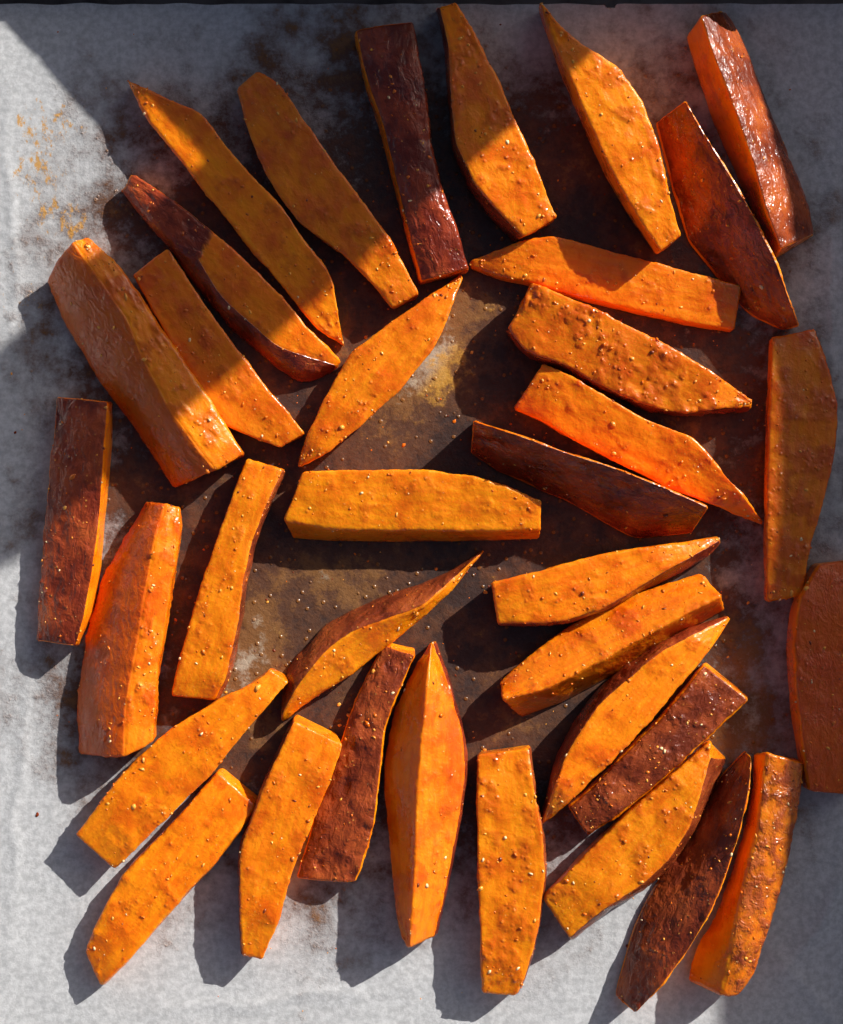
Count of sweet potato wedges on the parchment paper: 35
